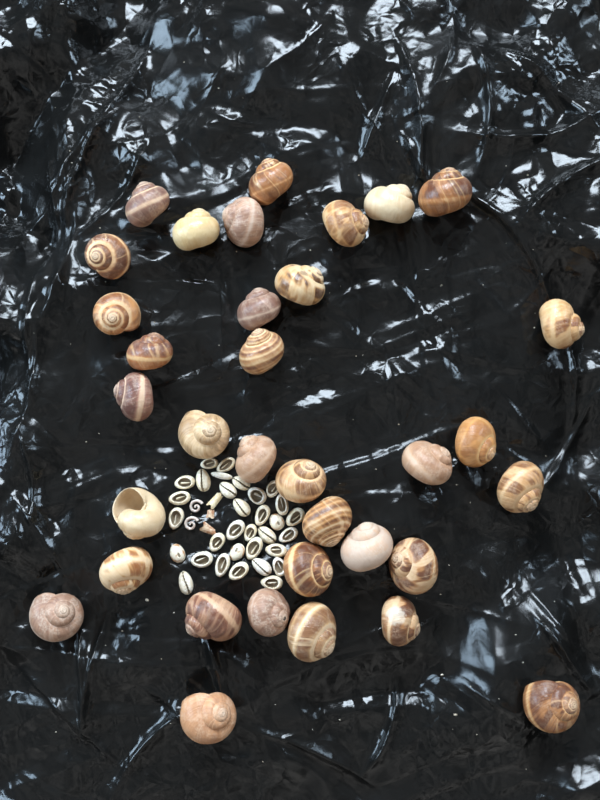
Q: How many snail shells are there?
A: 34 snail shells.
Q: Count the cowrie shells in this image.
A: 32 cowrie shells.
